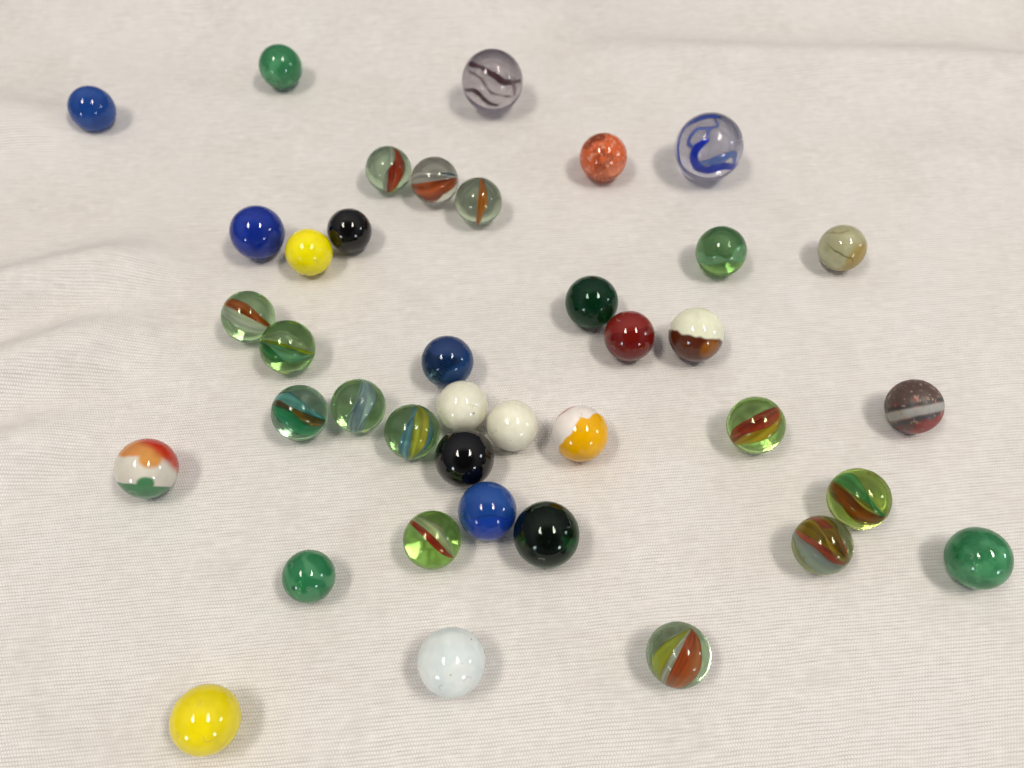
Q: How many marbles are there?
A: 39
